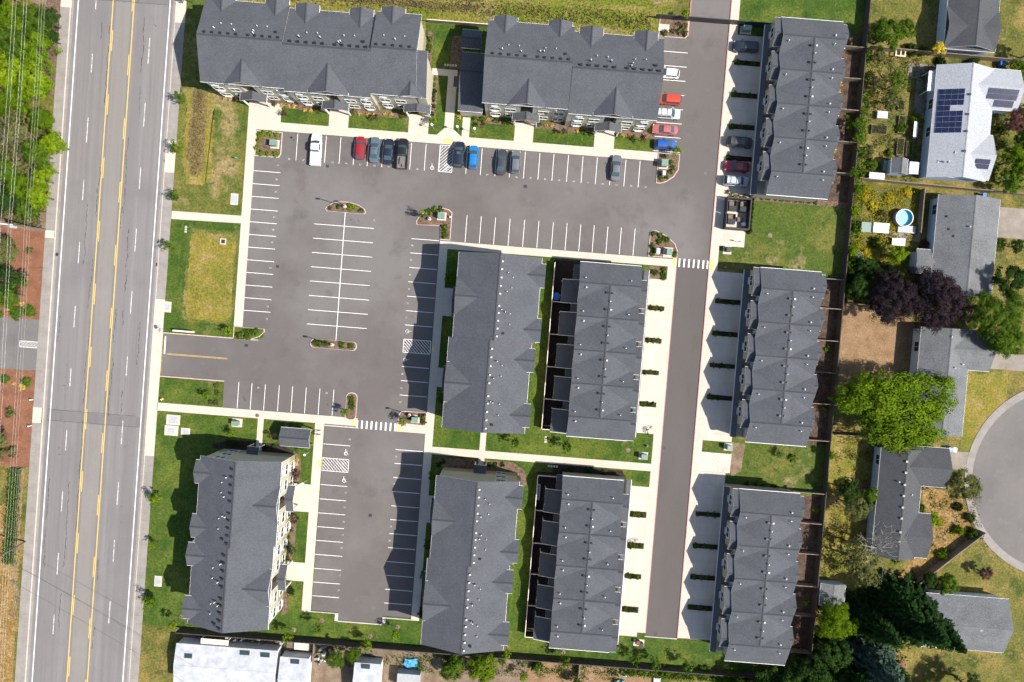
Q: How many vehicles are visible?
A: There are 19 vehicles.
